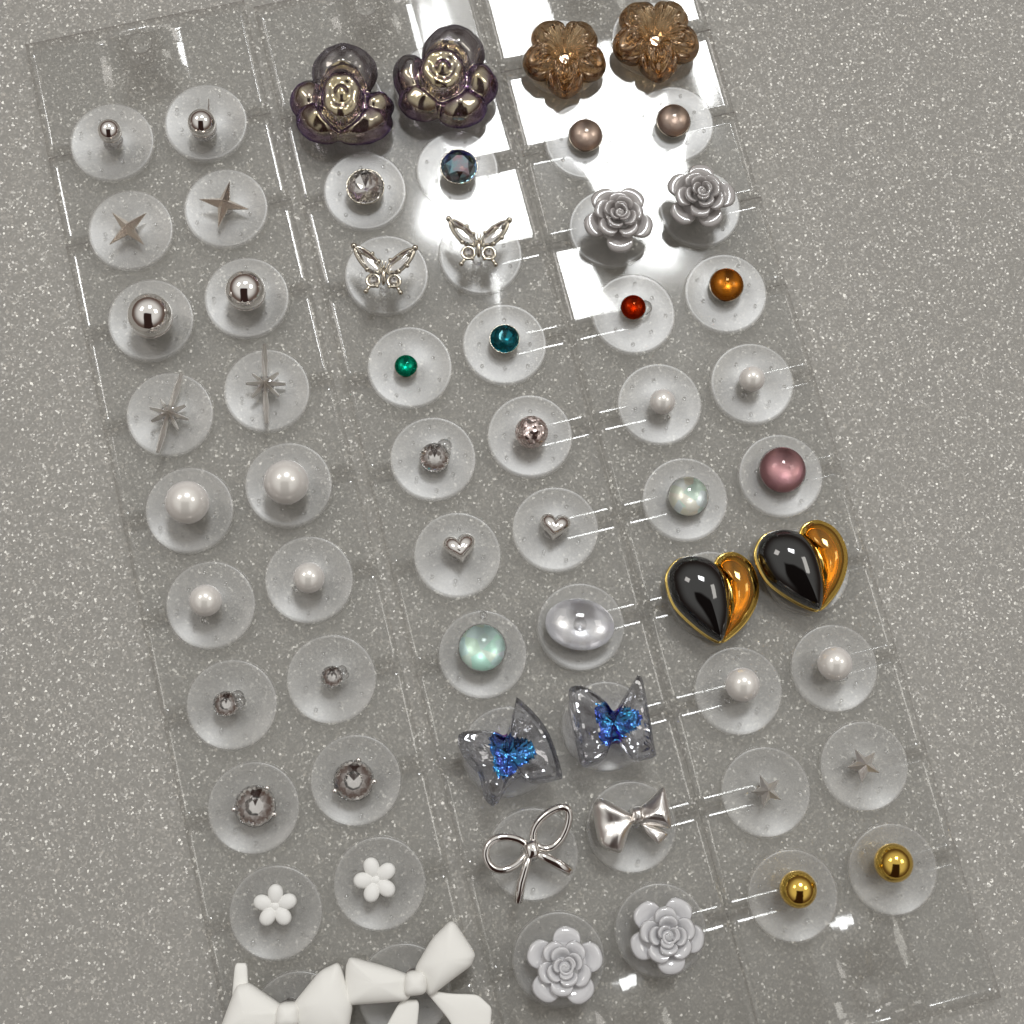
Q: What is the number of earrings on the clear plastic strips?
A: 60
